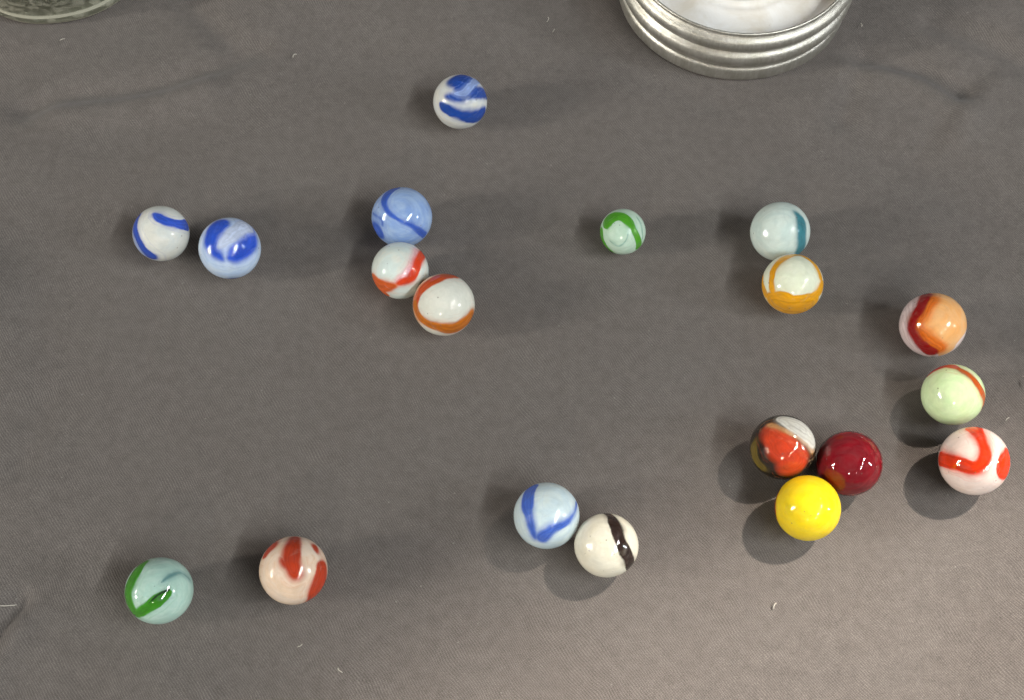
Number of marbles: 19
